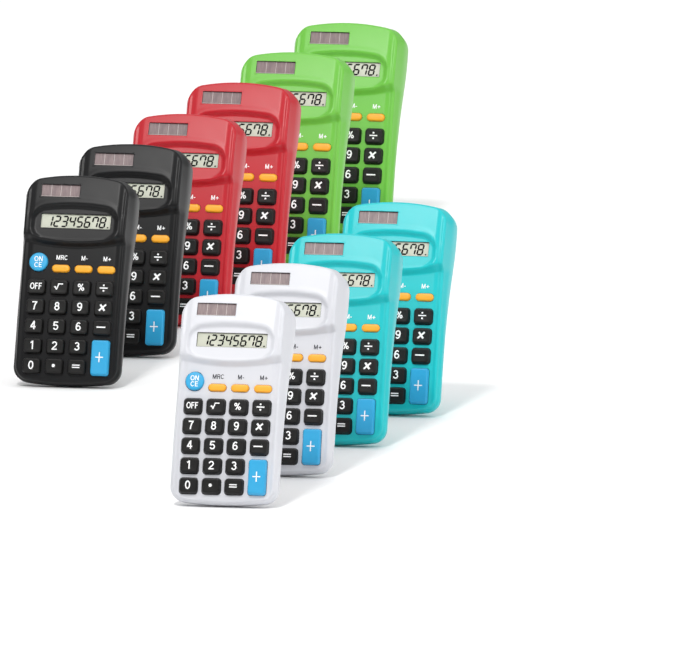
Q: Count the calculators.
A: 10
